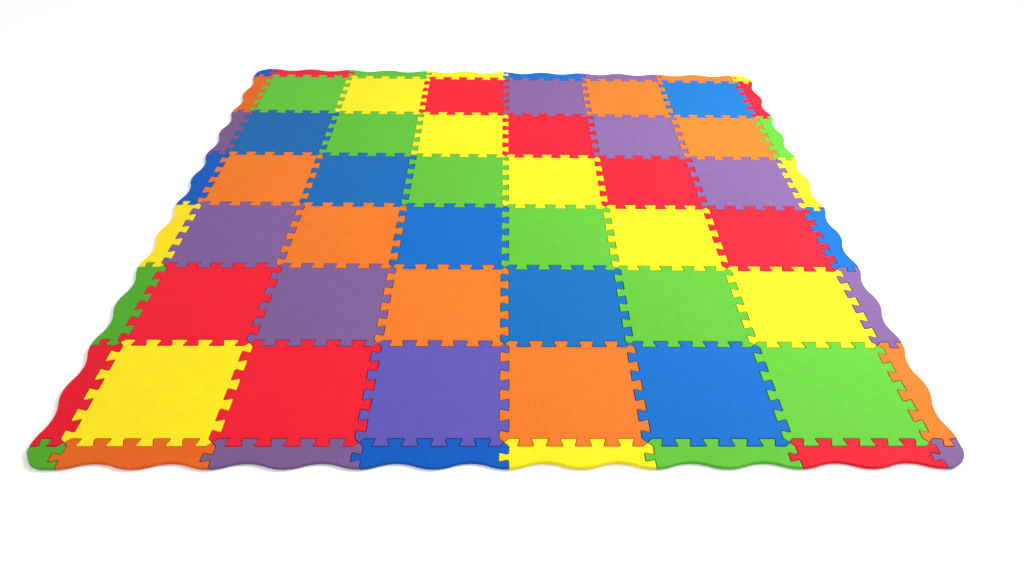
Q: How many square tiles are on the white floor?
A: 36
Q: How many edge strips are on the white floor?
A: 24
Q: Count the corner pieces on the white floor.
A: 4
